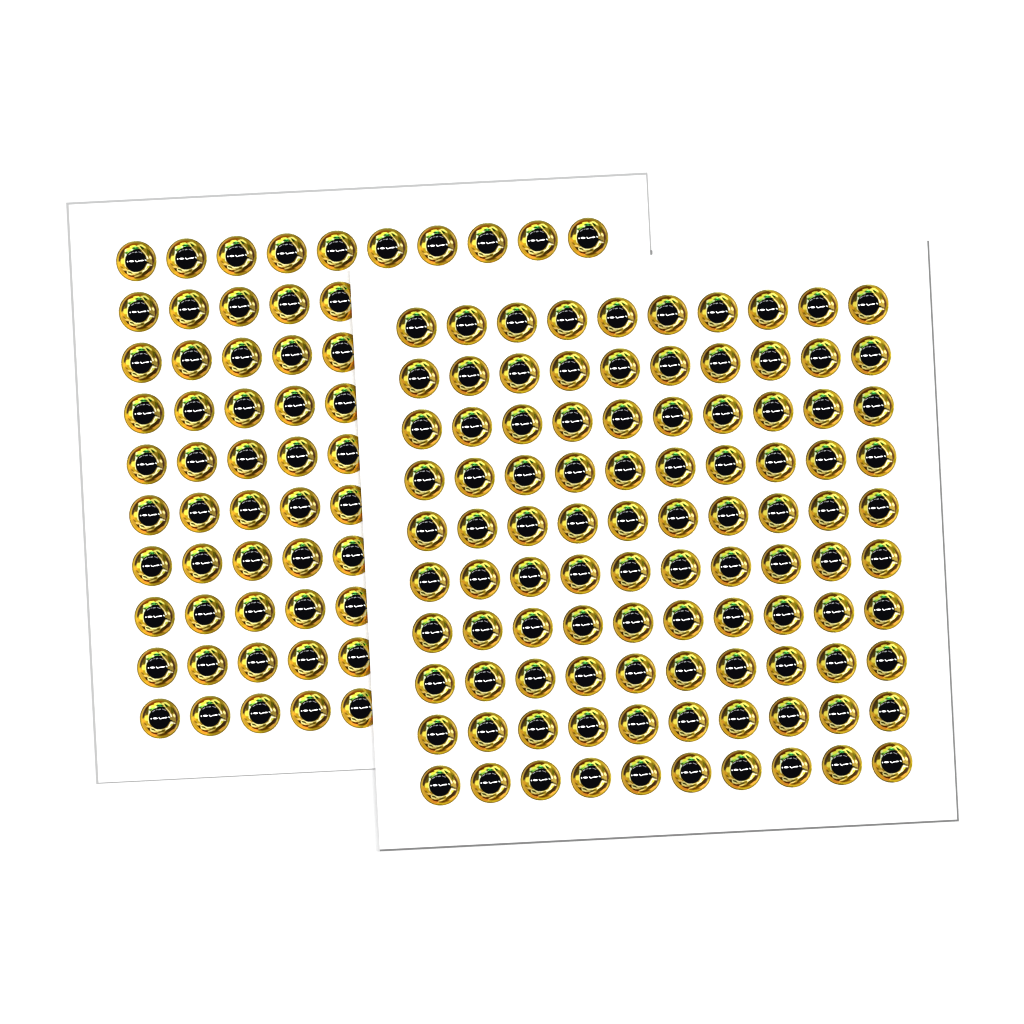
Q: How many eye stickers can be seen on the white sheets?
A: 155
